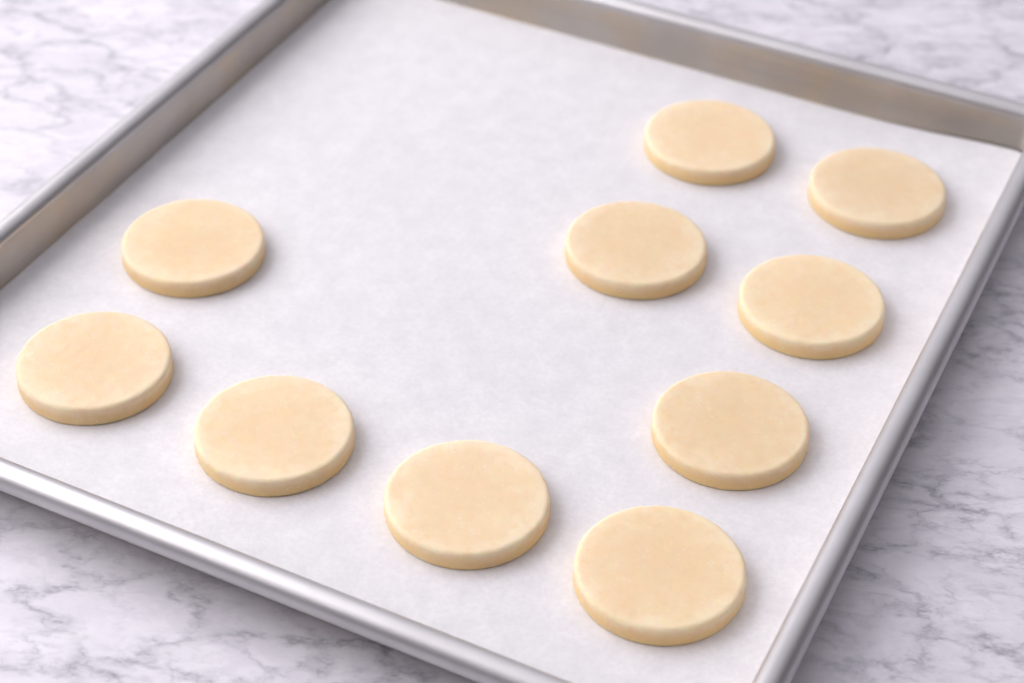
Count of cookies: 10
